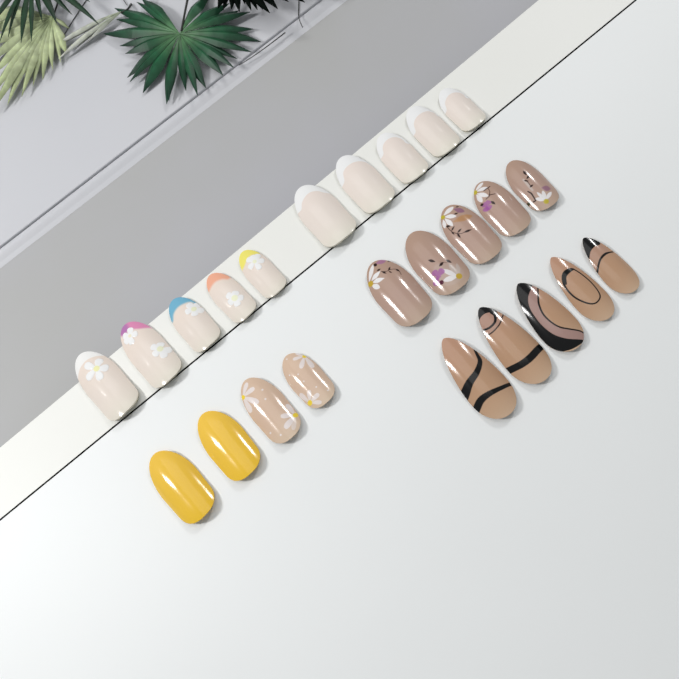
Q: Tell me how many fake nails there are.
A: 24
